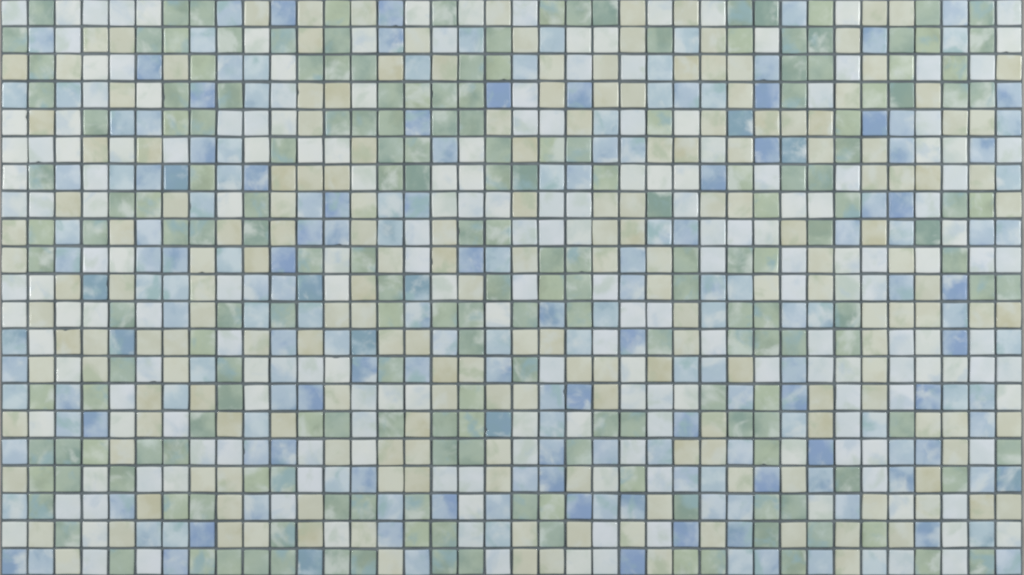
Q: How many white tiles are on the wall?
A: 200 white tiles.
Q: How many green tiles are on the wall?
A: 200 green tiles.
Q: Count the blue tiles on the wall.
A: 200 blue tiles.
